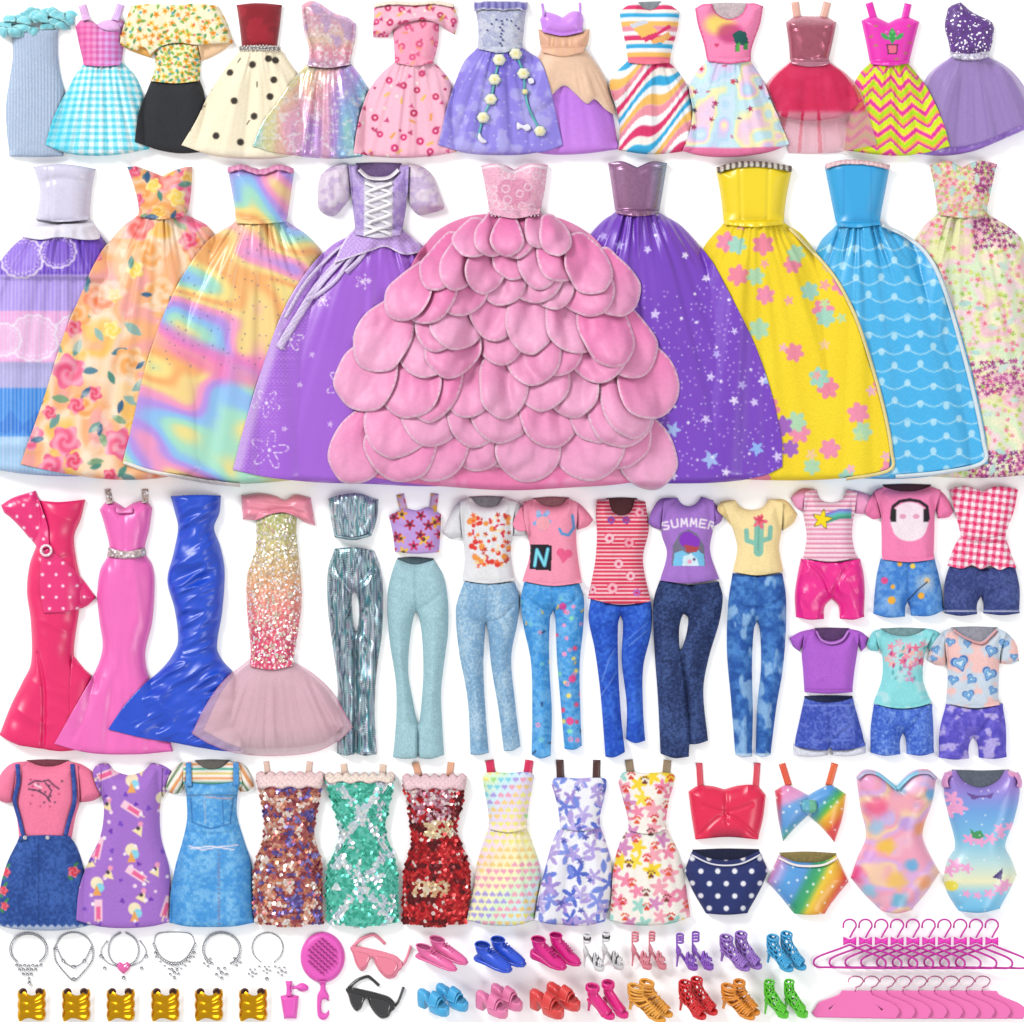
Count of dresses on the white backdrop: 35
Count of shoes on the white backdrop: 32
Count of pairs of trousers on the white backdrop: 7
